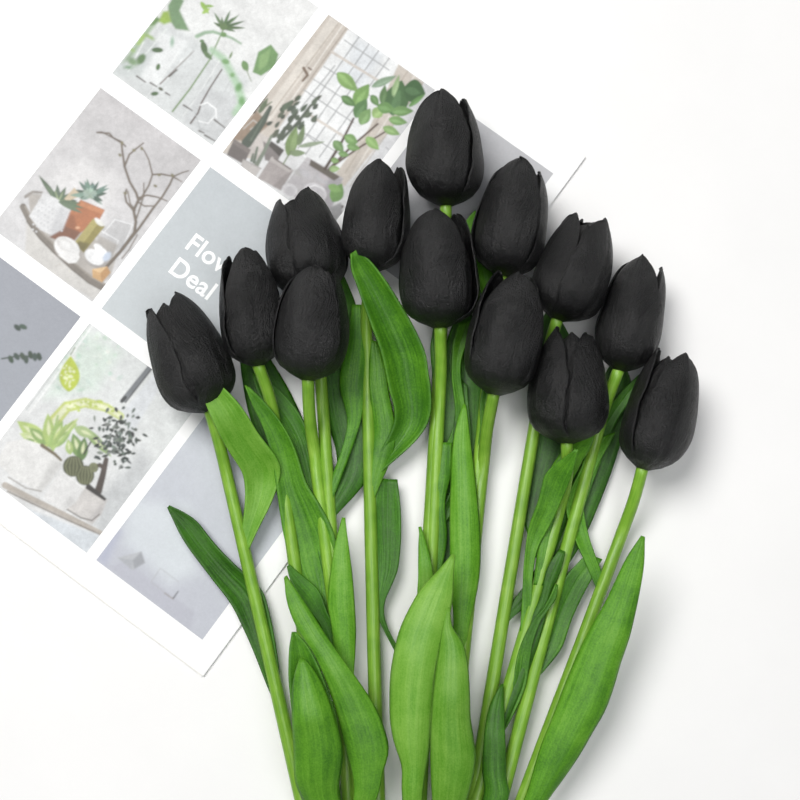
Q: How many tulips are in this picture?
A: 13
